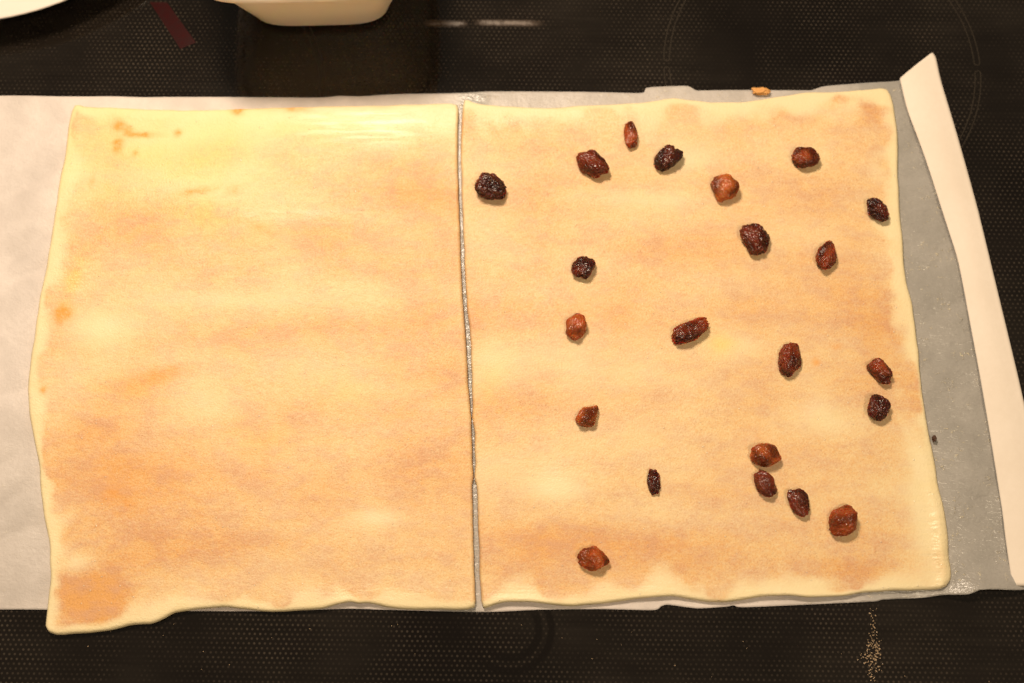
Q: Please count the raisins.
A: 22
